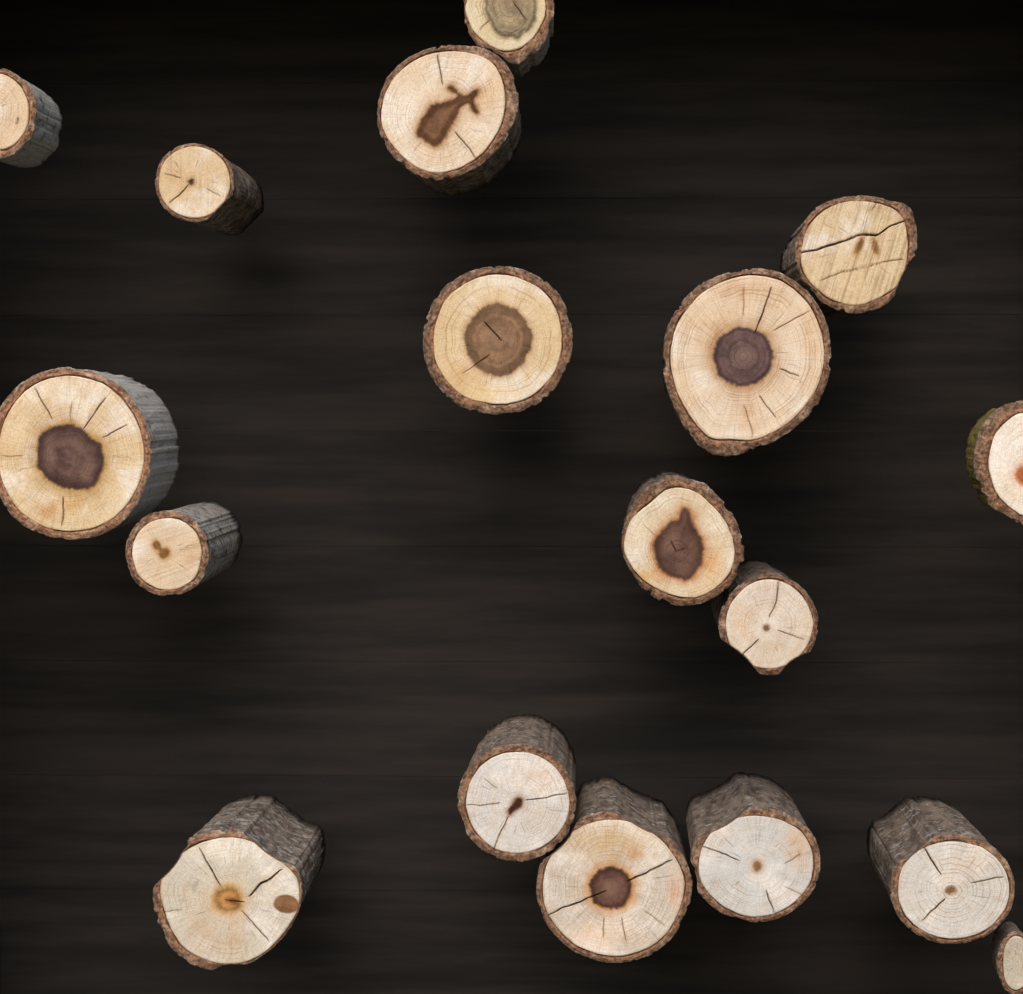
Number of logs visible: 18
